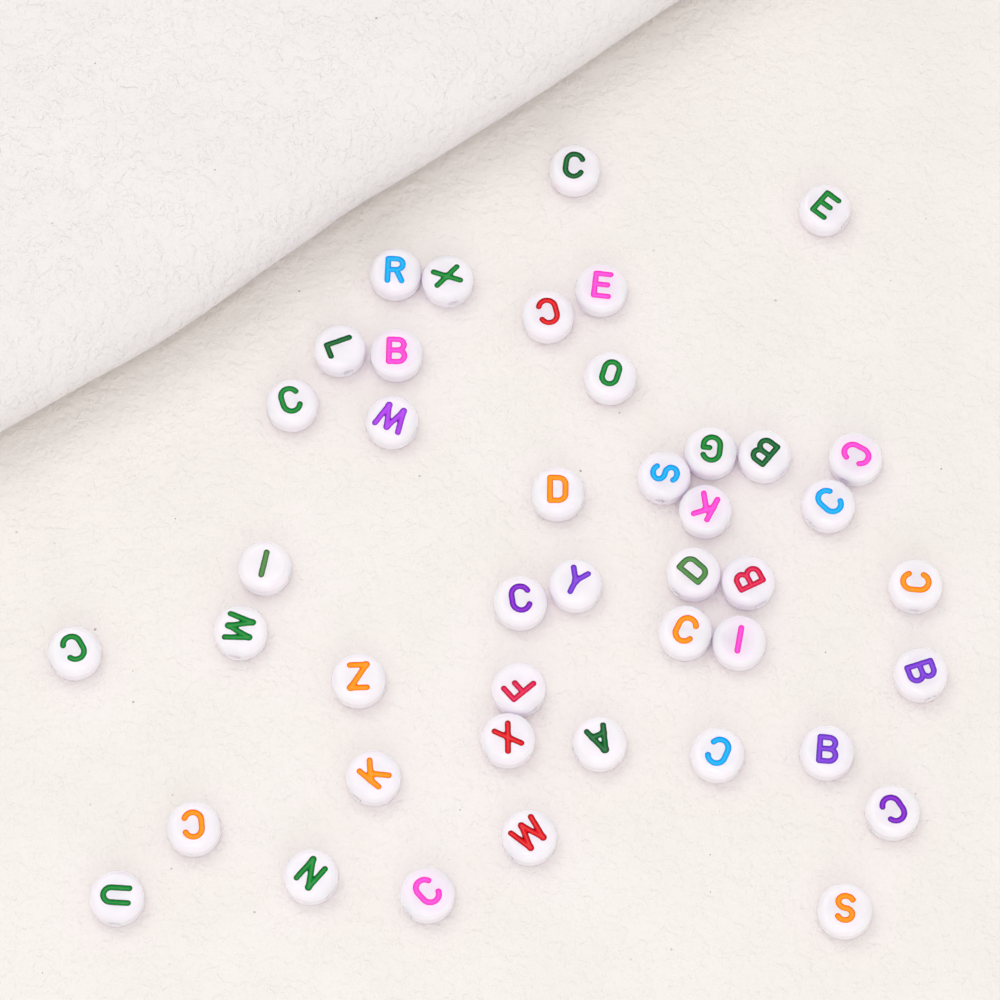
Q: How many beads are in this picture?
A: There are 43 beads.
